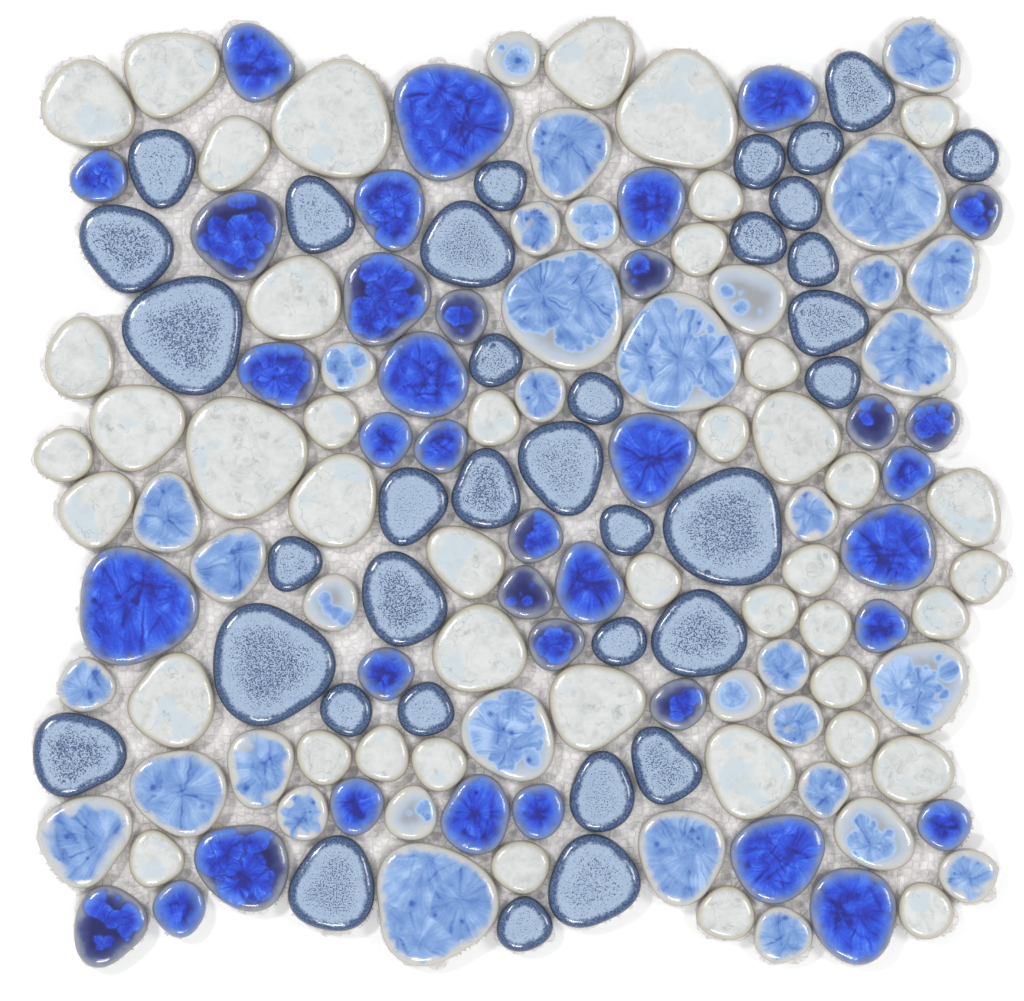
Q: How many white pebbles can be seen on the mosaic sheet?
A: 44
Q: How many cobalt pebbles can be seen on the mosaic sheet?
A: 37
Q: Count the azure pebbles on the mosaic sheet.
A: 35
